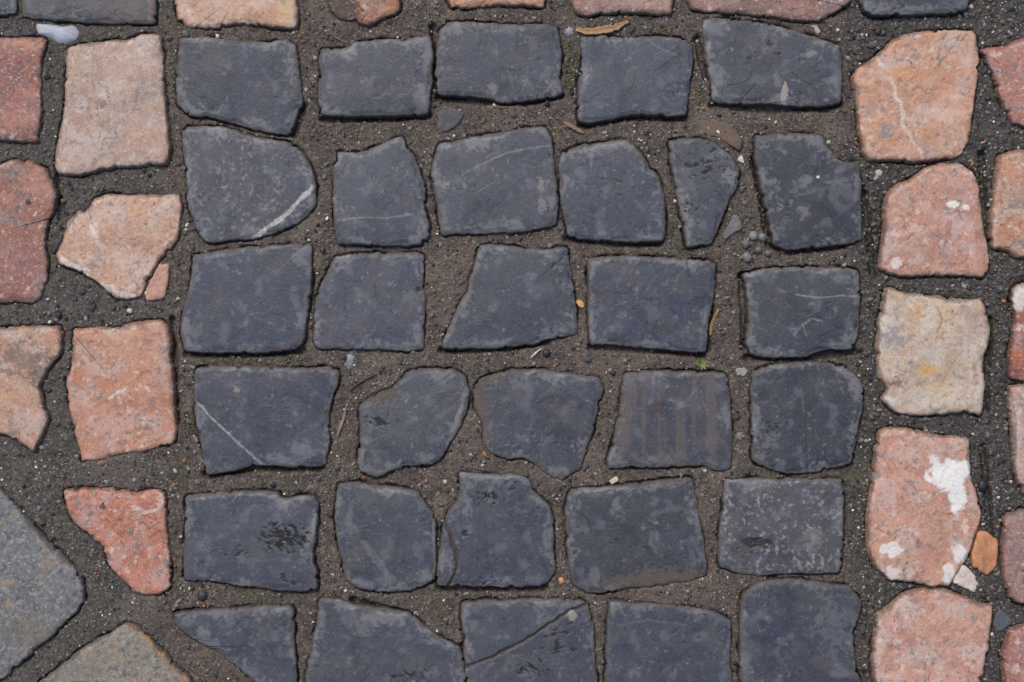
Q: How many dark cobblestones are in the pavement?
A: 34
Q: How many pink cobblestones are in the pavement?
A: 23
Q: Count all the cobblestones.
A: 57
